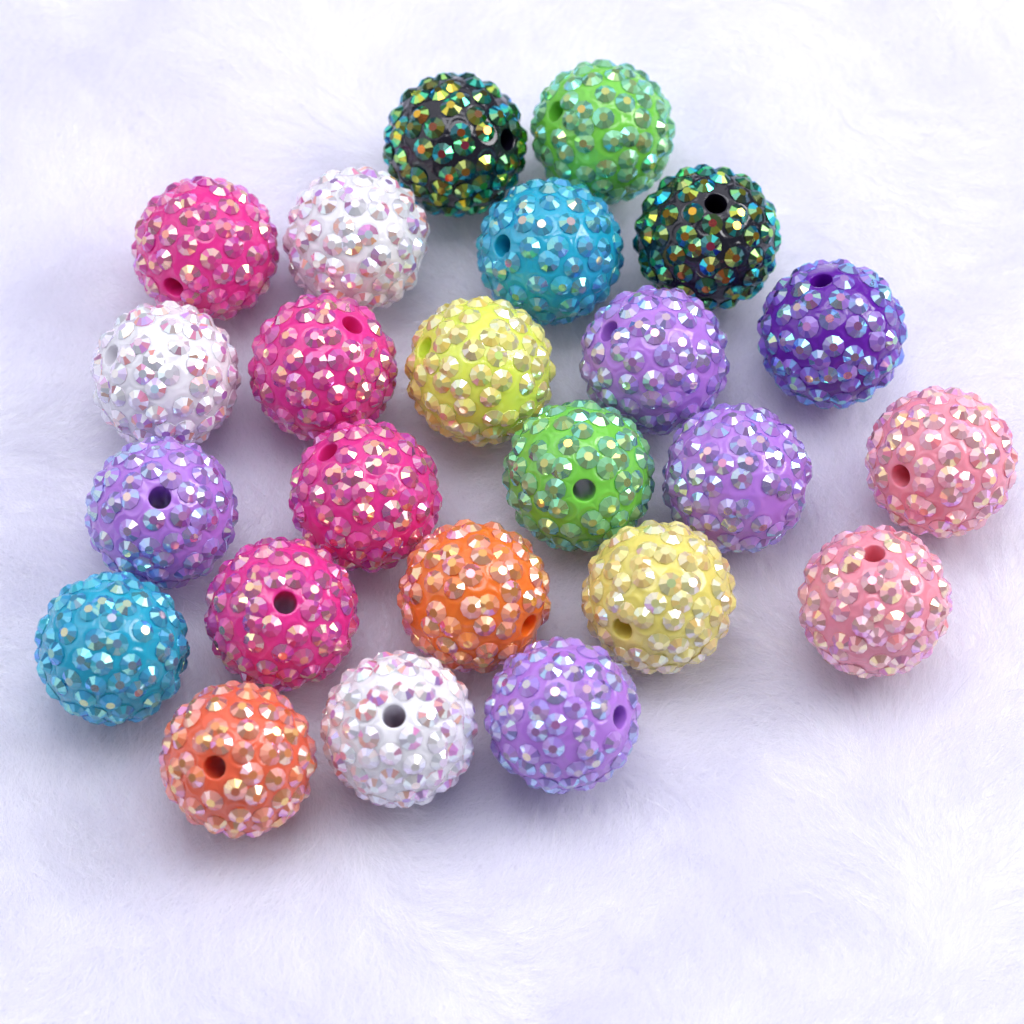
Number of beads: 24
